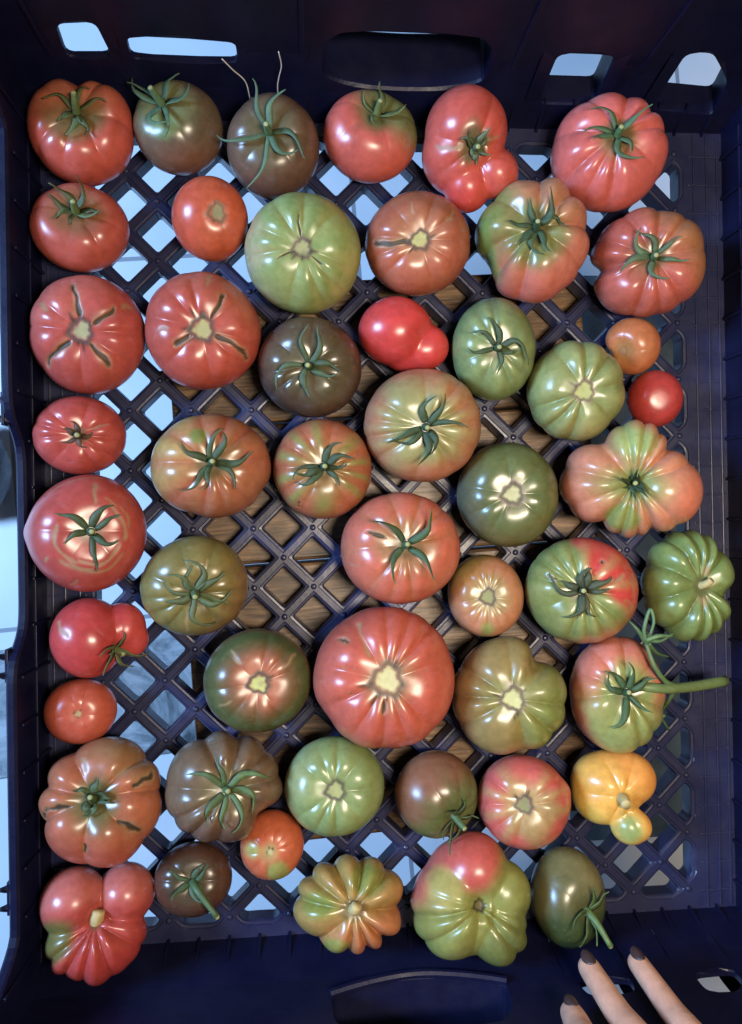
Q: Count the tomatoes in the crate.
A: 50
